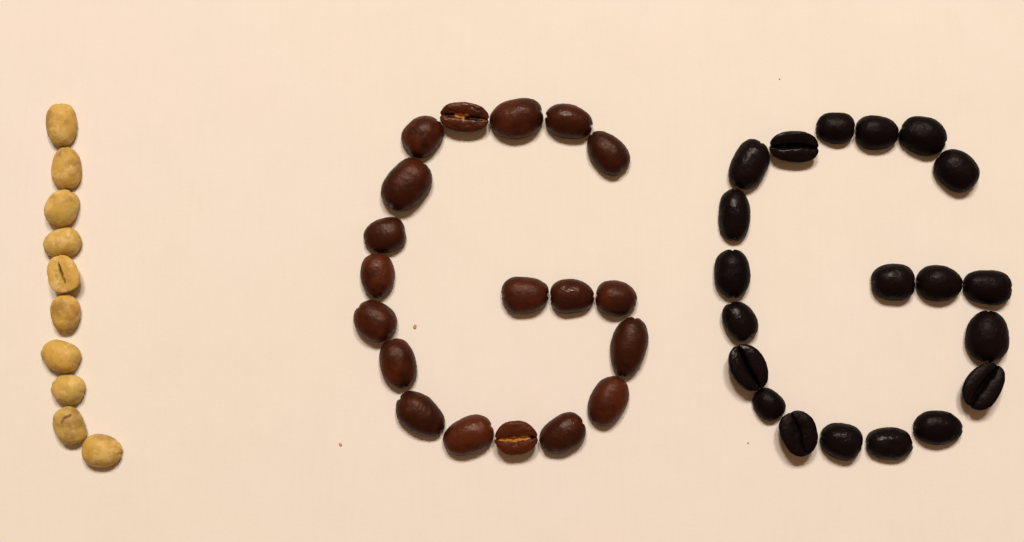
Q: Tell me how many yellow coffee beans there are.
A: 10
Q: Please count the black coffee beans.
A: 20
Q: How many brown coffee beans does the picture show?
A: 19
